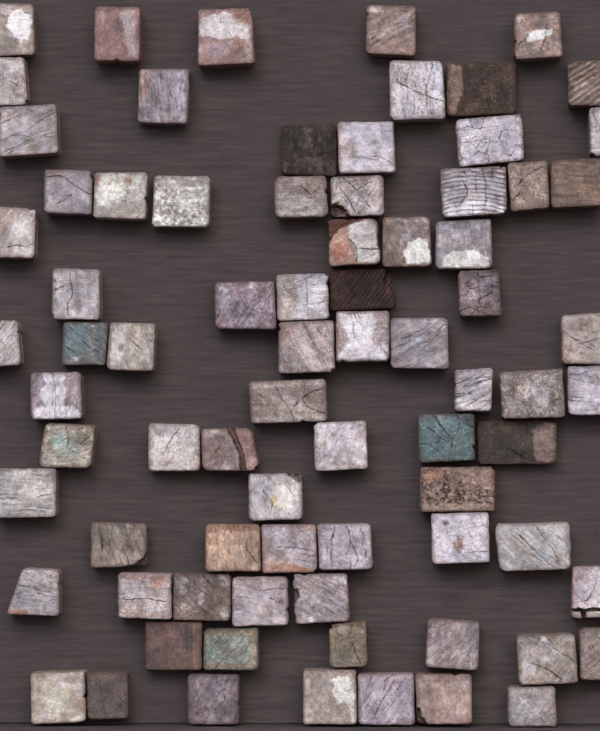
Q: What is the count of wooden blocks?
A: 78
